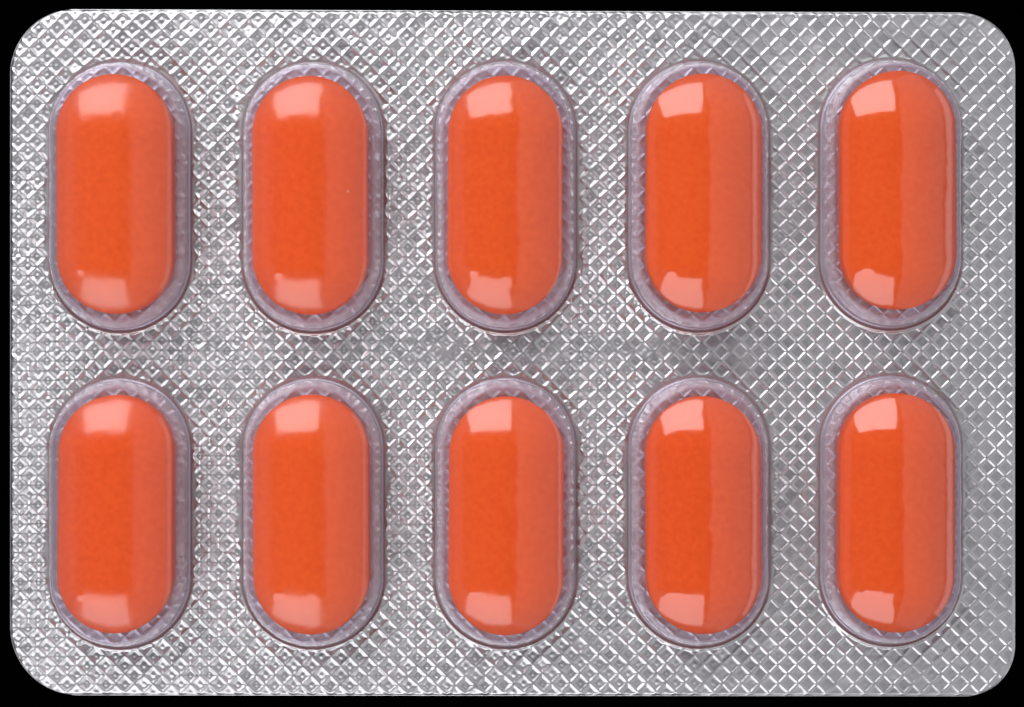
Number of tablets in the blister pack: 10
